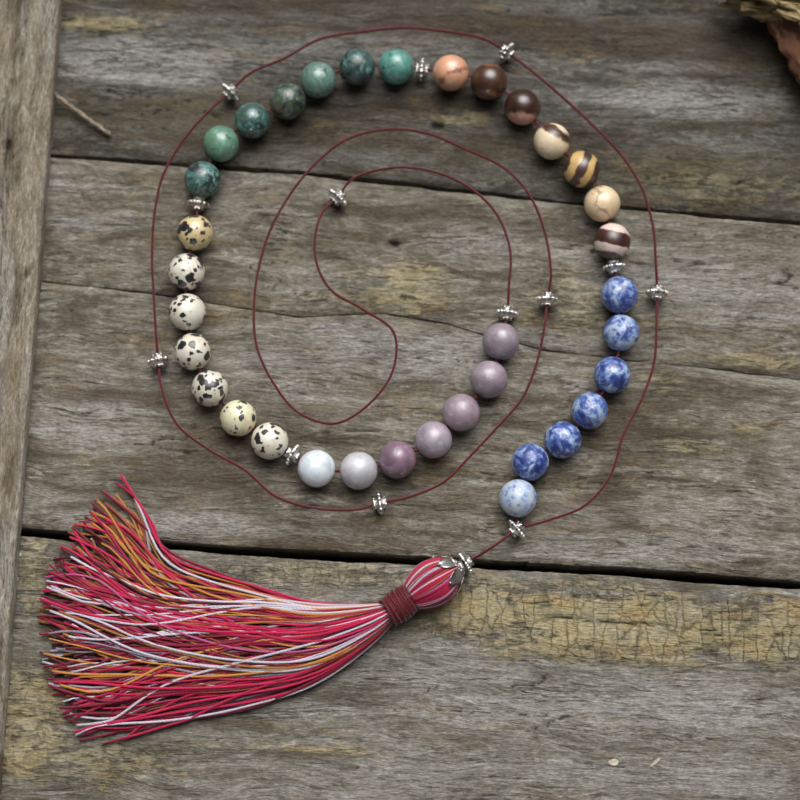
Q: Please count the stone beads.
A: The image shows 35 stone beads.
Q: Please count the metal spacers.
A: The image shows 14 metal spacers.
